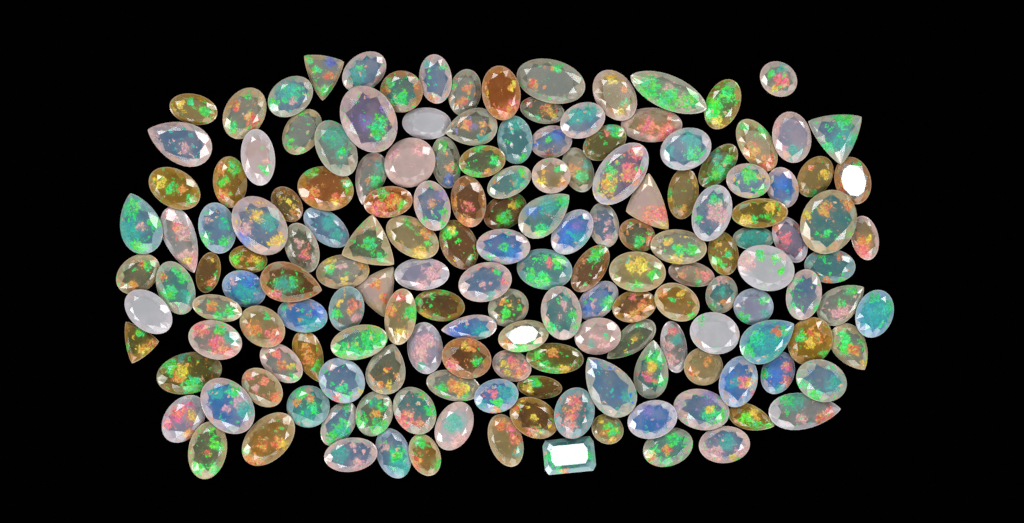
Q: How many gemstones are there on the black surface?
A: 163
